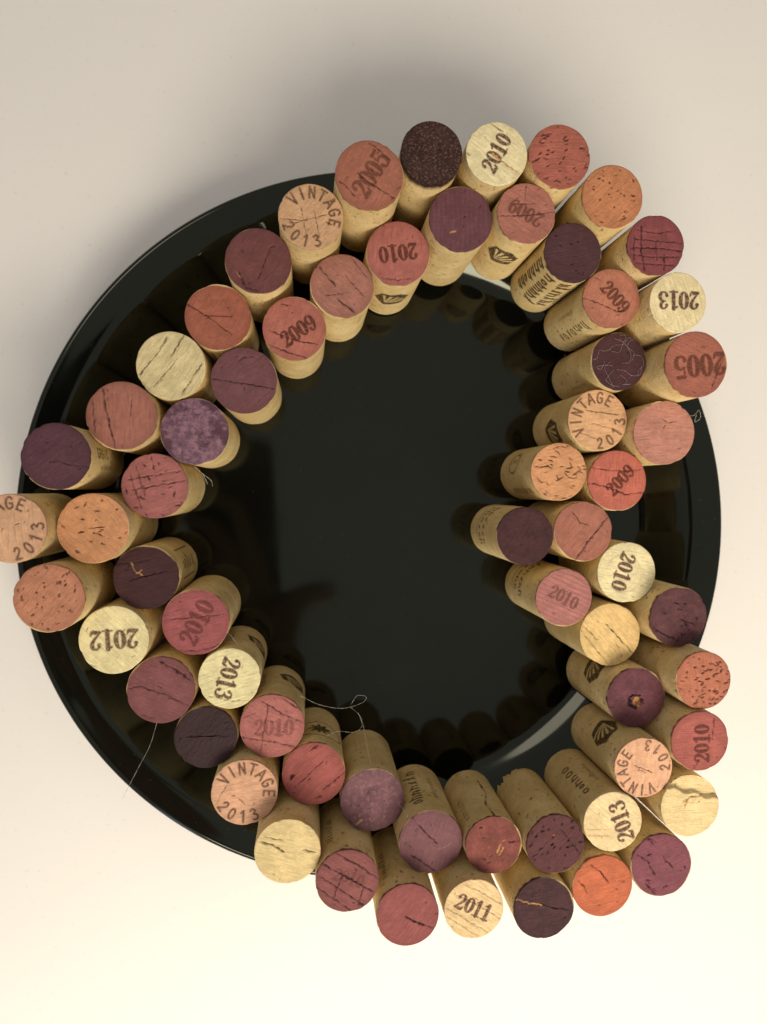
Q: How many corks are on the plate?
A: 64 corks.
